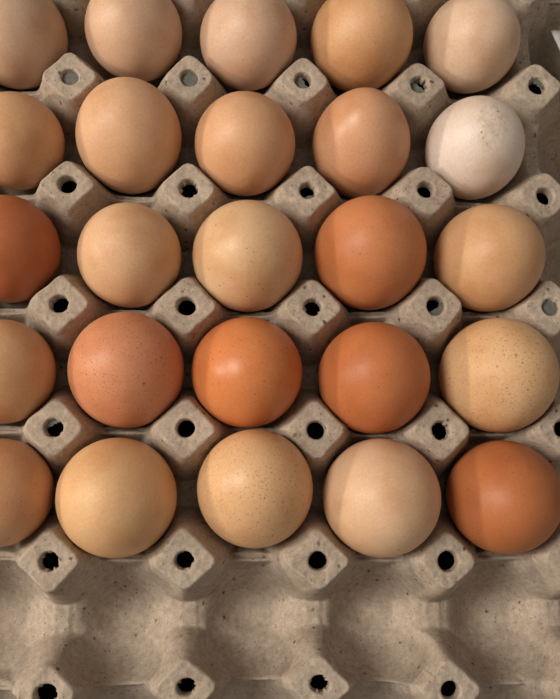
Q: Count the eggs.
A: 25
